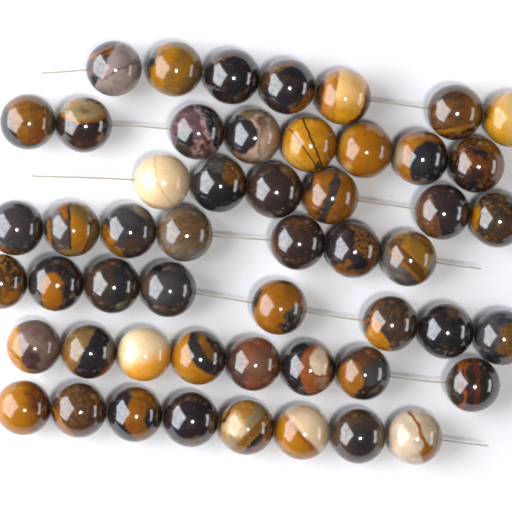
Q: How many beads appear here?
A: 52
